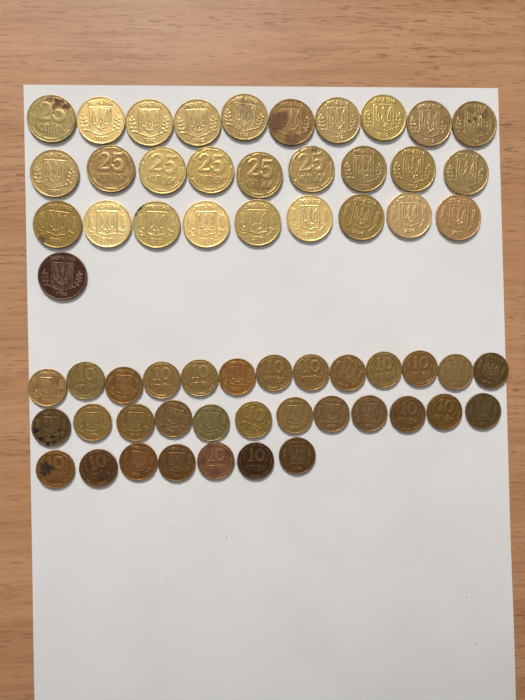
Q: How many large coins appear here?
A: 29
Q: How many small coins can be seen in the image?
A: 32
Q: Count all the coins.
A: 61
